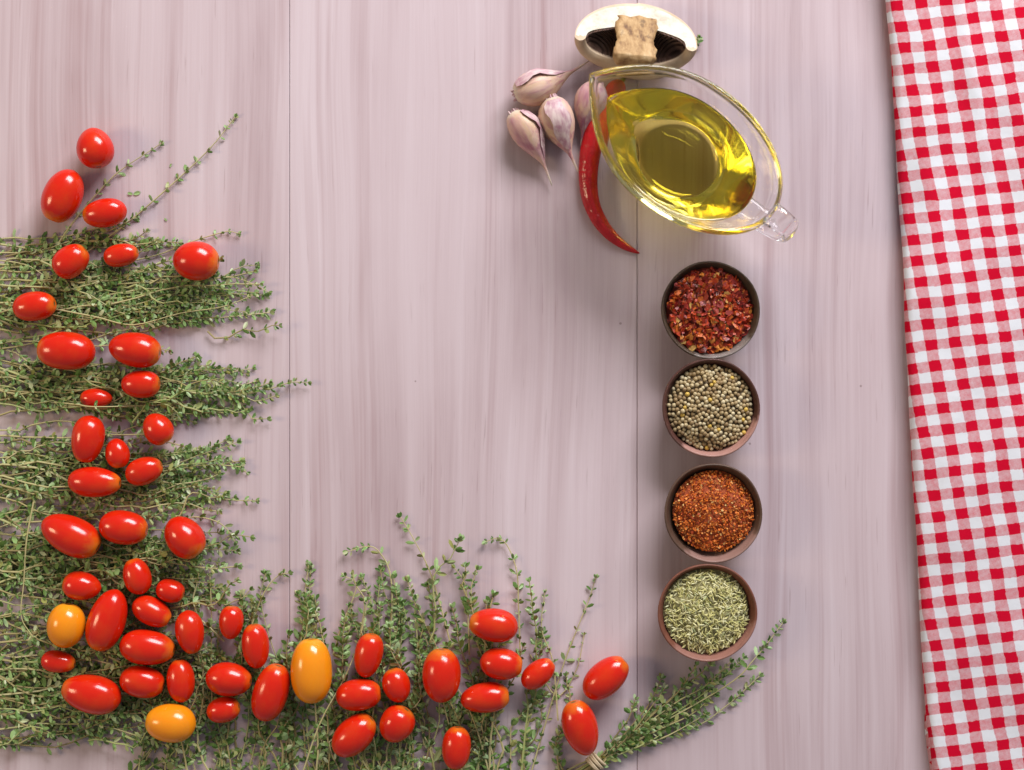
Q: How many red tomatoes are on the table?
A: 48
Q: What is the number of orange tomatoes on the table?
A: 3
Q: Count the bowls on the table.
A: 4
